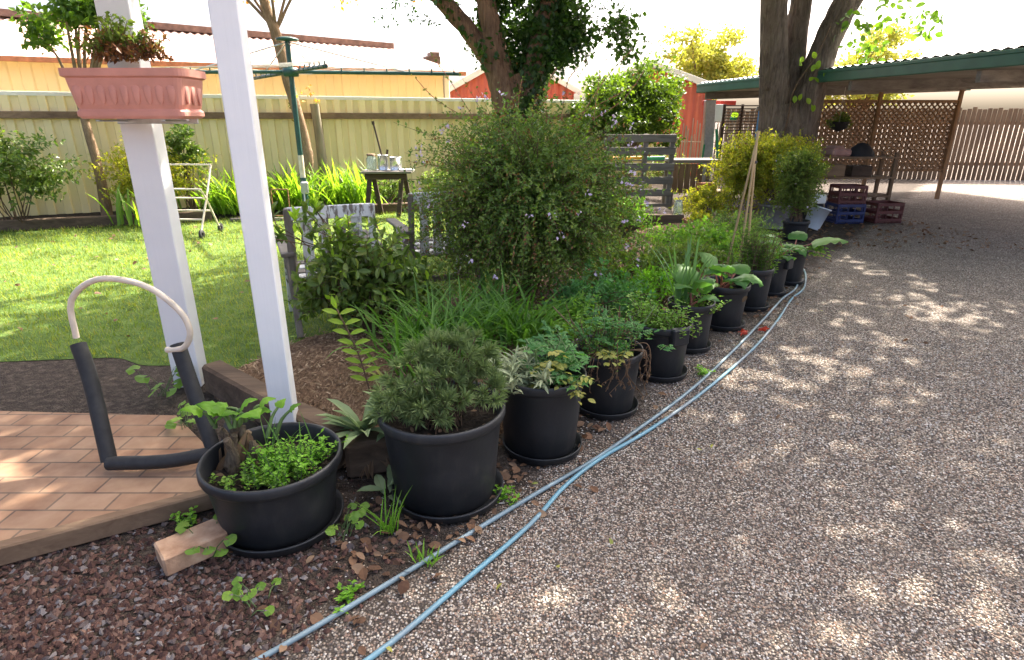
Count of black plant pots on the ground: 11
